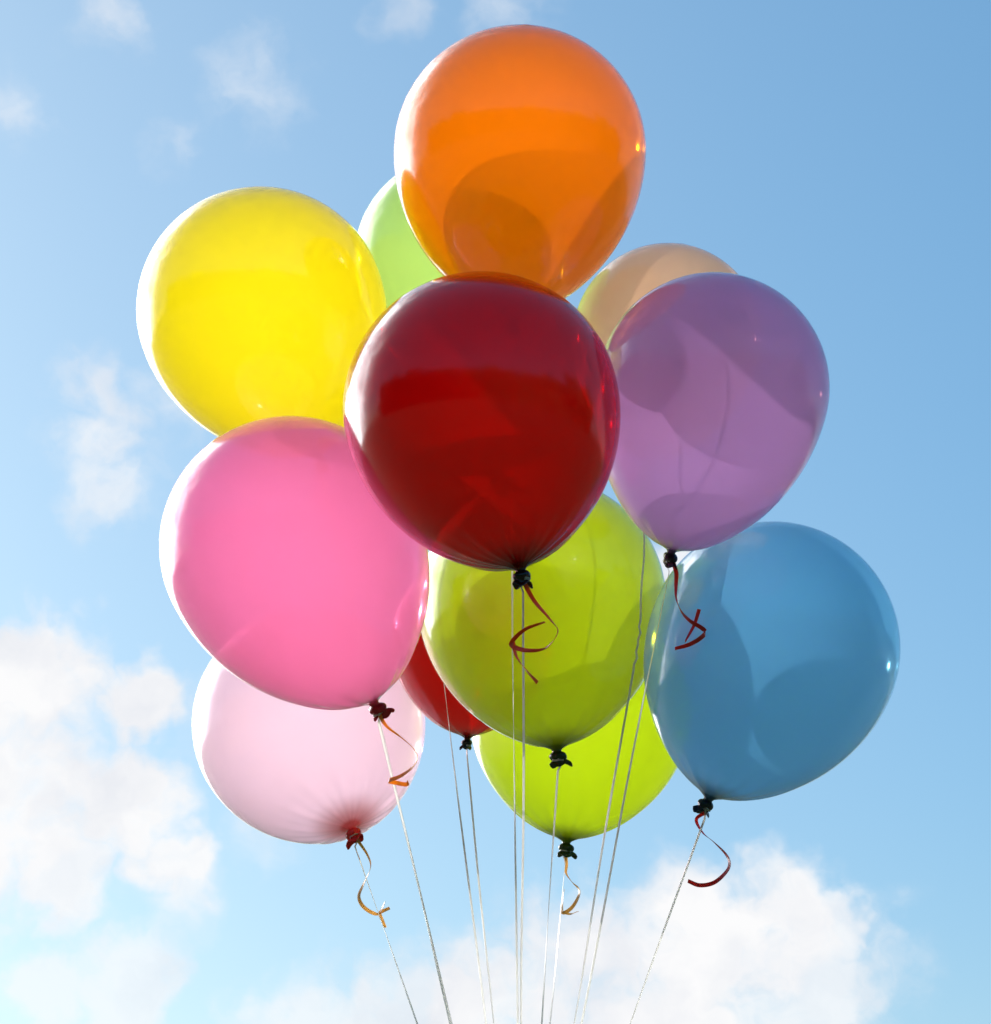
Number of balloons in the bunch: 12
